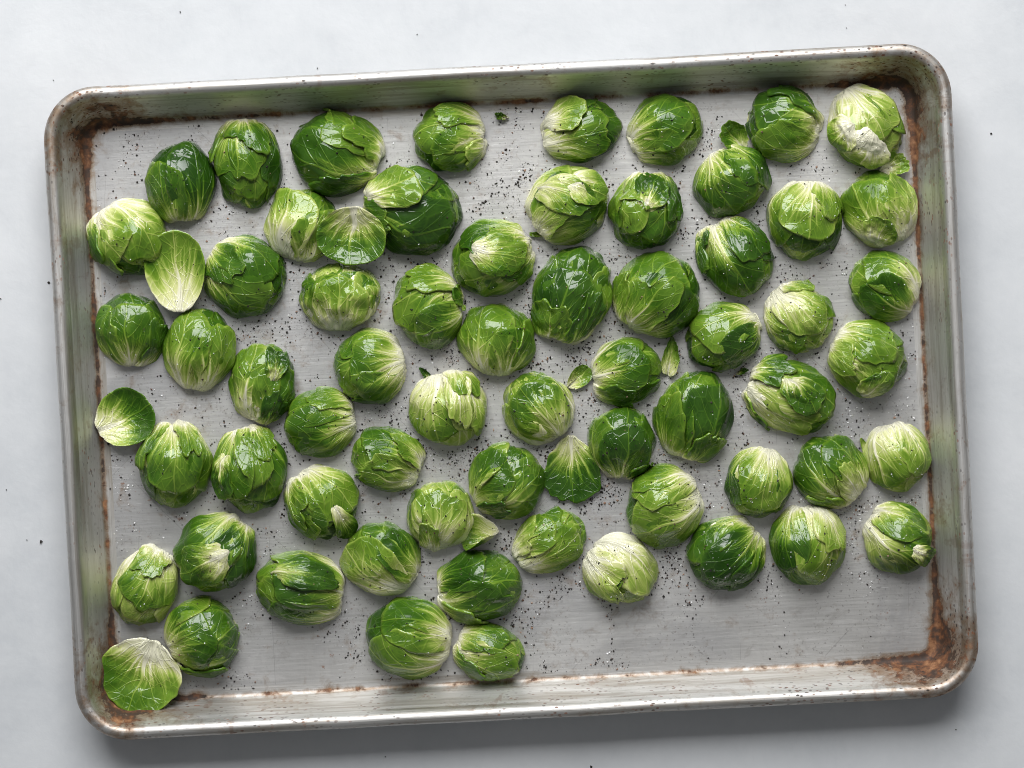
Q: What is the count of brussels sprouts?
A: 62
